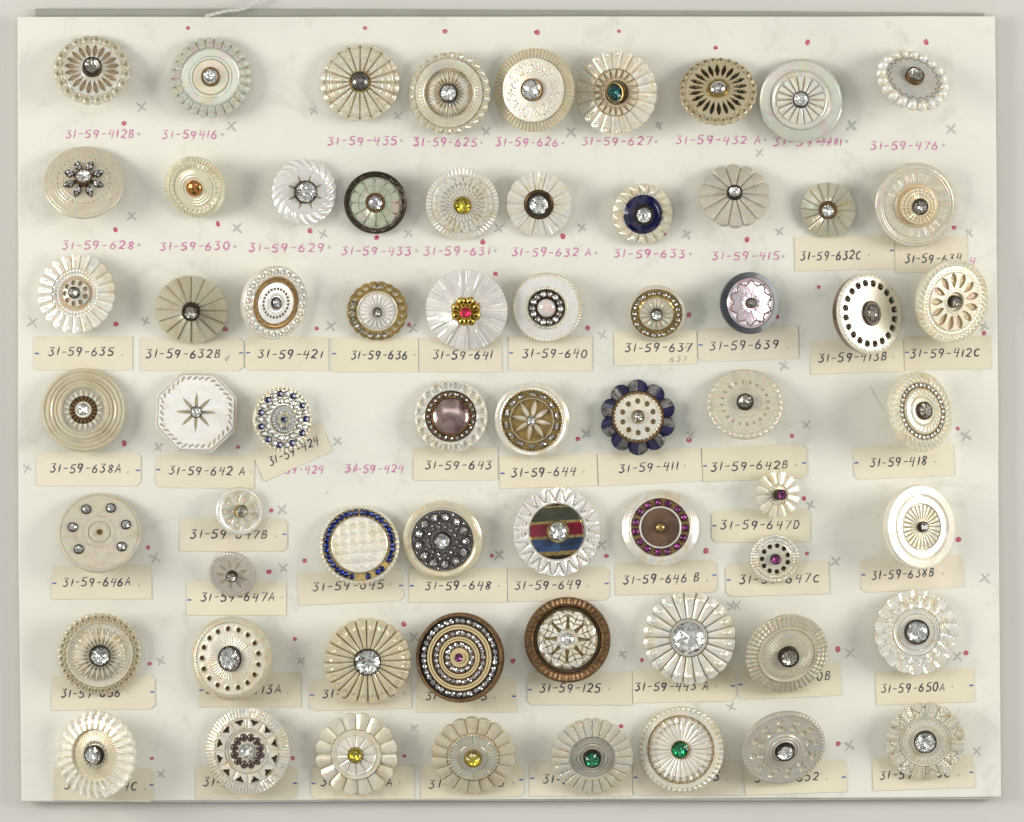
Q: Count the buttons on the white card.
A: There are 63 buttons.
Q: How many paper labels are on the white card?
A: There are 46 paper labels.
